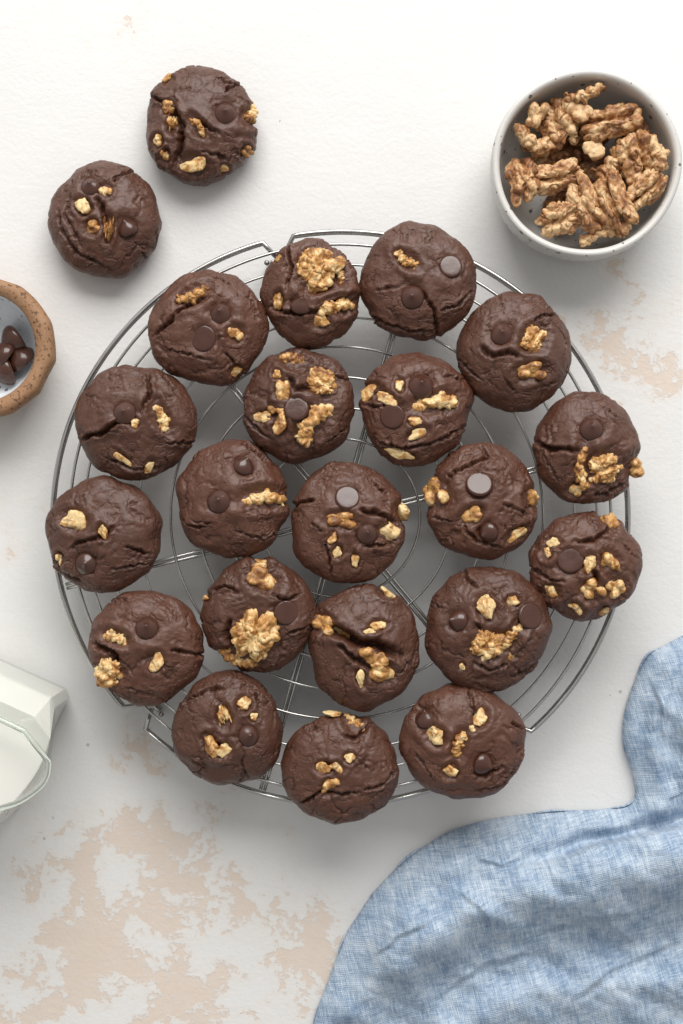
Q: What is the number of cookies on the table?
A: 22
